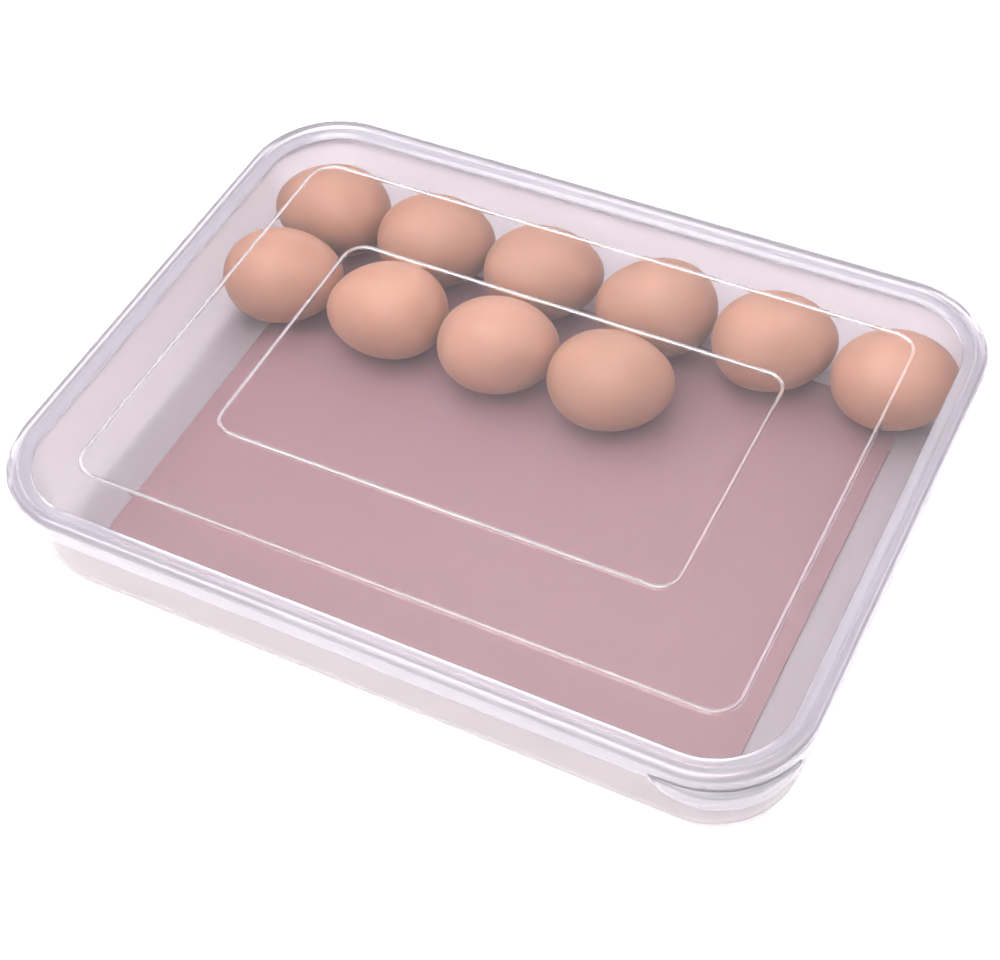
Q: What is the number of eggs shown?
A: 10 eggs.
